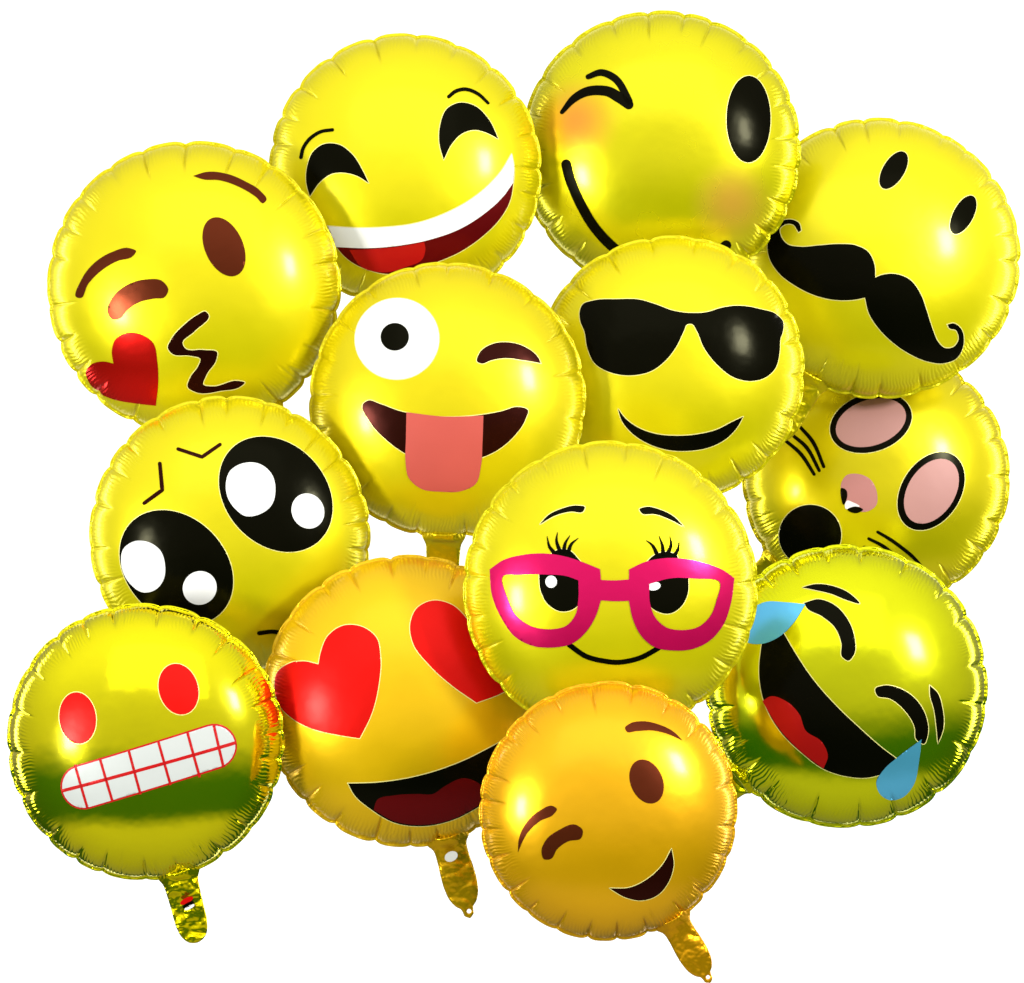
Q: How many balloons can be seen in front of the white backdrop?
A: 13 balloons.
